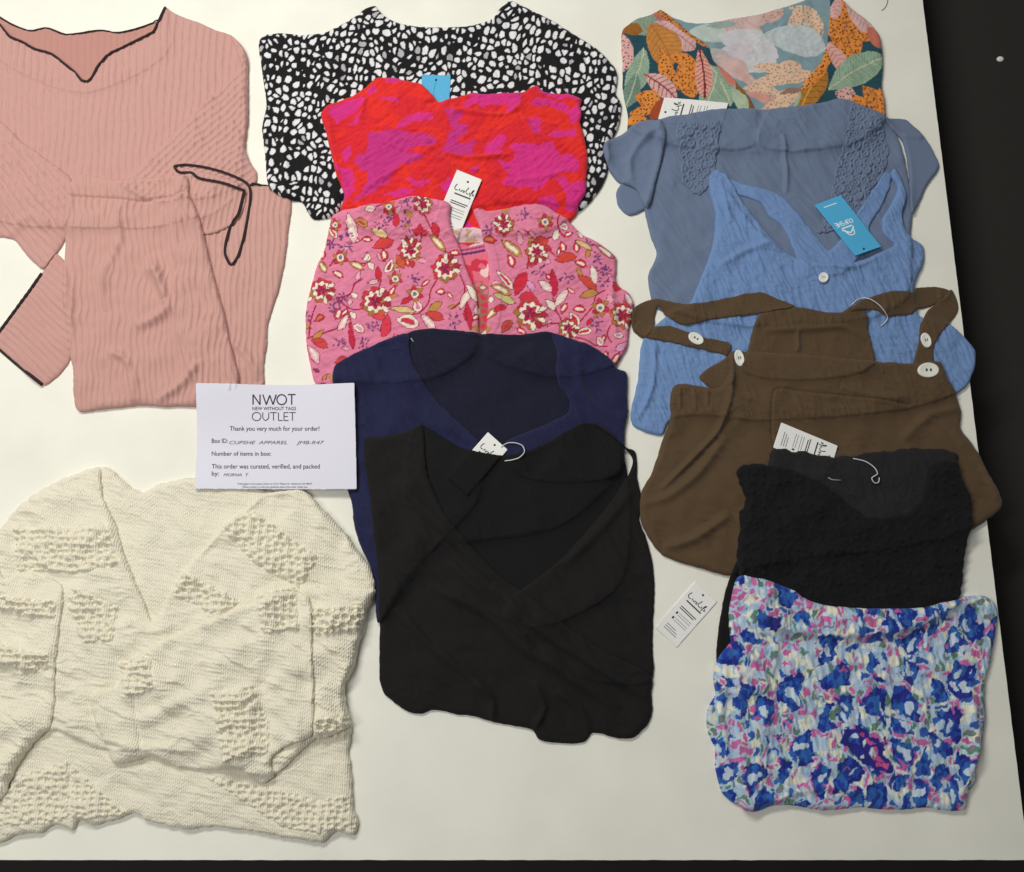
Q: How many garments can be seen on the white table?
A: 14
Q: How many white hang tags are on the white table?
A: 5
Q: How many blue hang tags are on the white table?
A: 2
